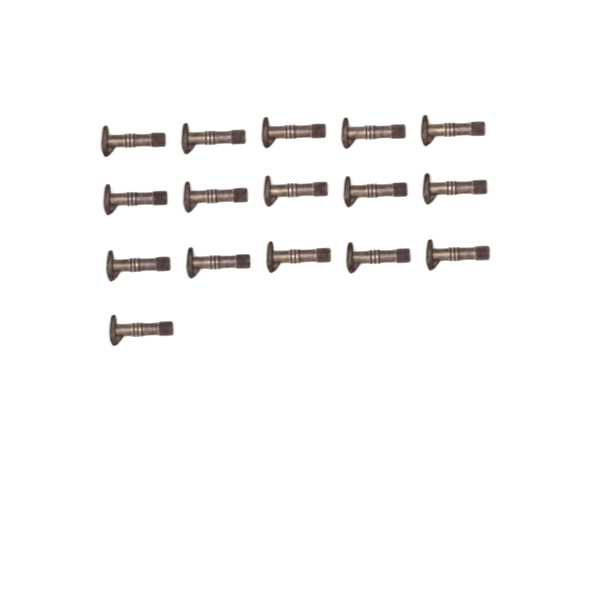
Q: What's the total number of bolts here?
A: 16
